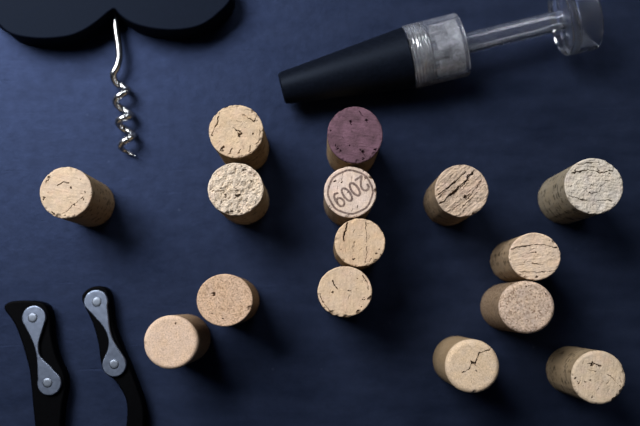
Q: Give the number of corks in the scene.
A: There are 15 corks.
